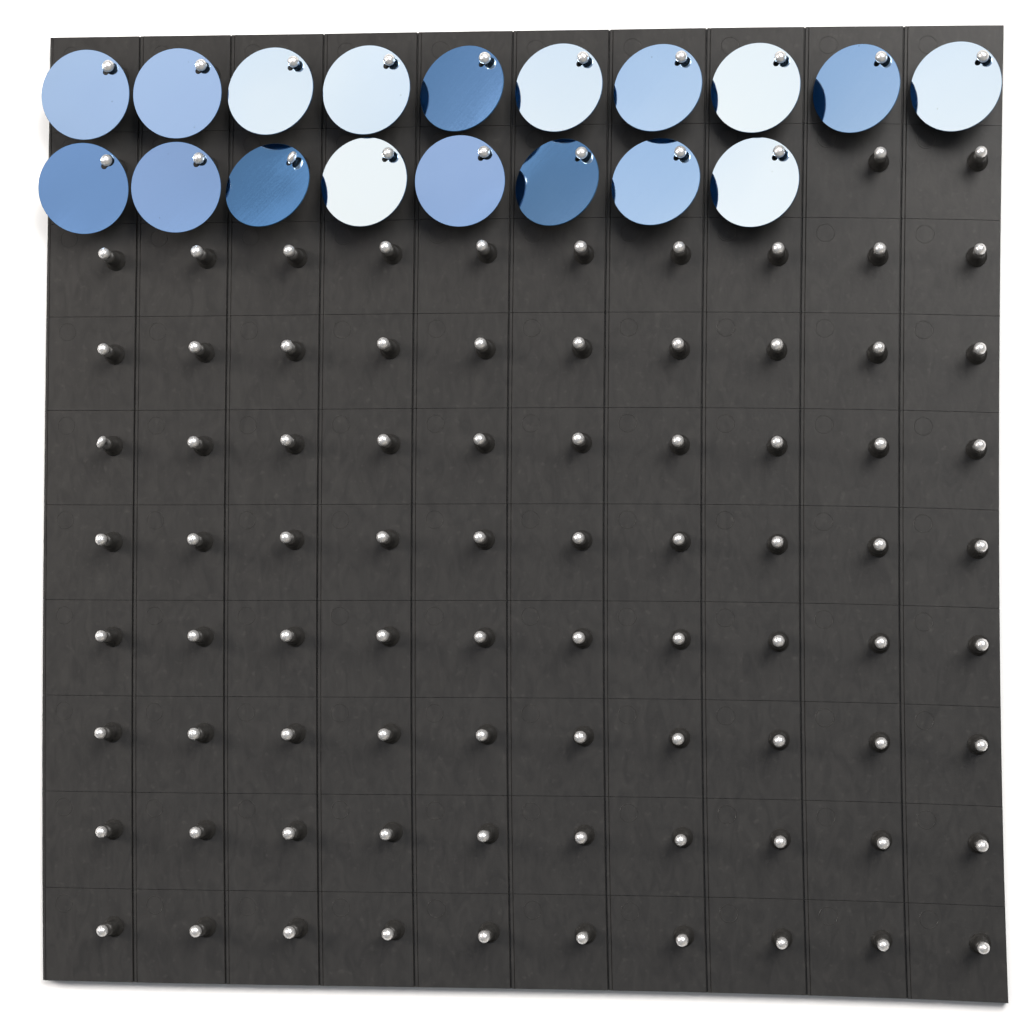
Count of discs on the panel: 18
